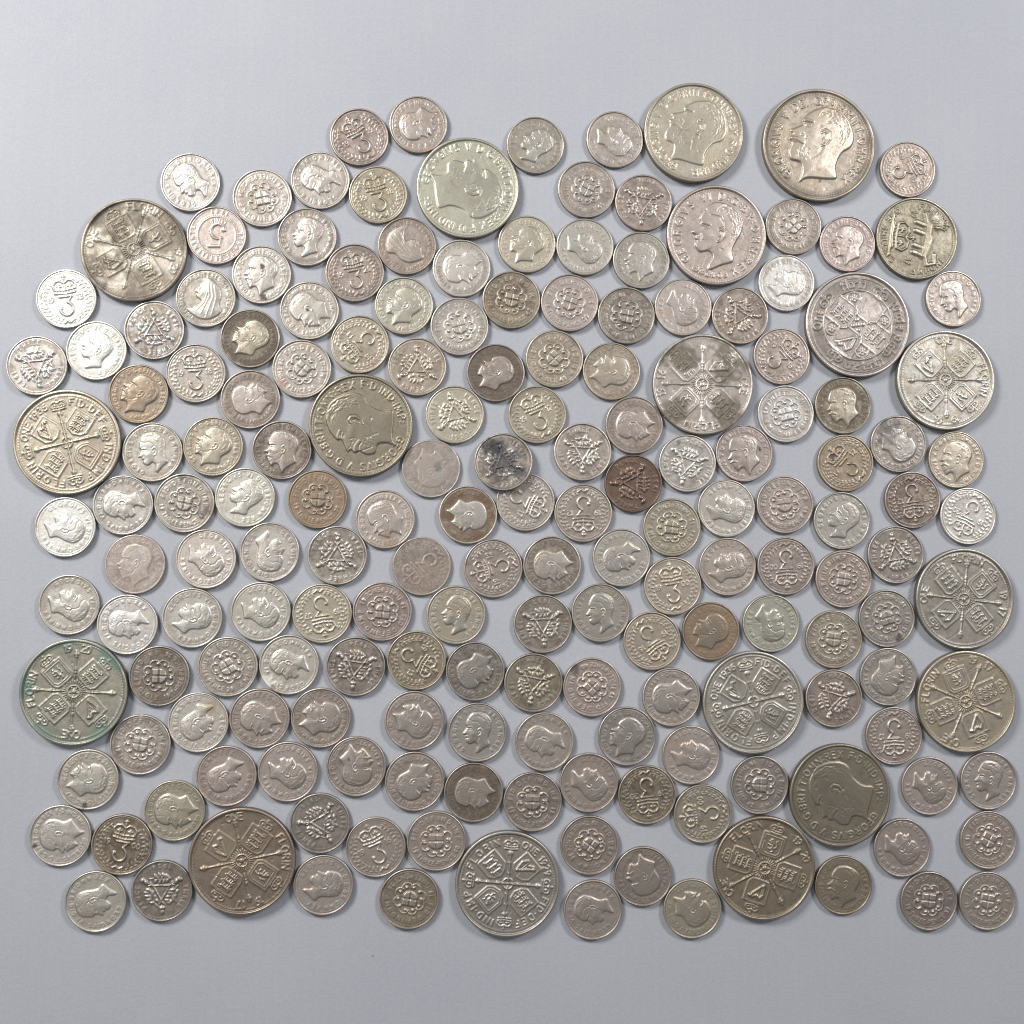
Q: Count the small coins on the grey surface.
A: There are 160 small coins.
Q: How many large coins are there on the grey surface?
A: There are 19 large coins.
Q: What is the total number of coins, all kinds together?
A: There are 179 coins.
